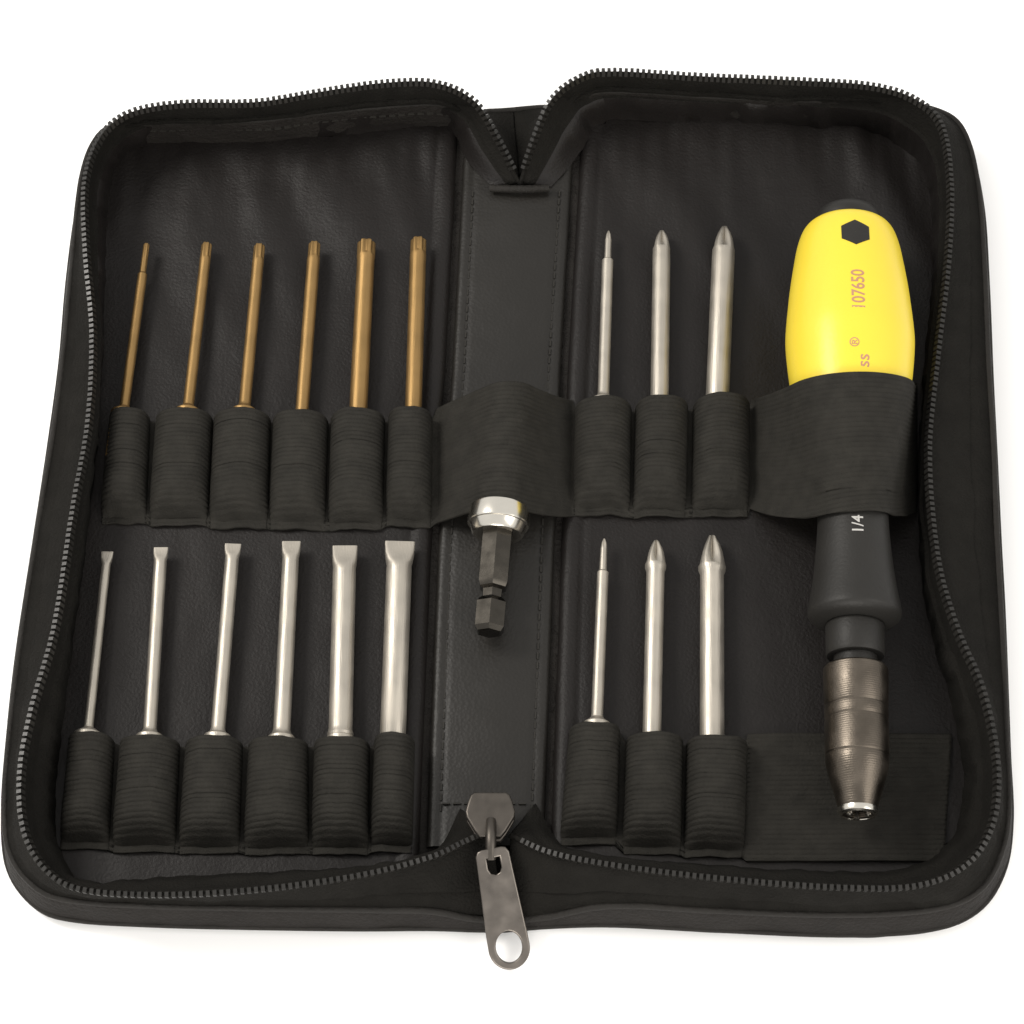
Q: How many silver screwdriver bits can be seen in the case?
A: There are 12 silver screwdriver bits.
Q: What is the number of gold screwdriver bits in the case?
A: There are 6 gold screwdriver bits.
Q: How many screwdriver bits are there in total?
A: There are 18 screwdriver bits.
